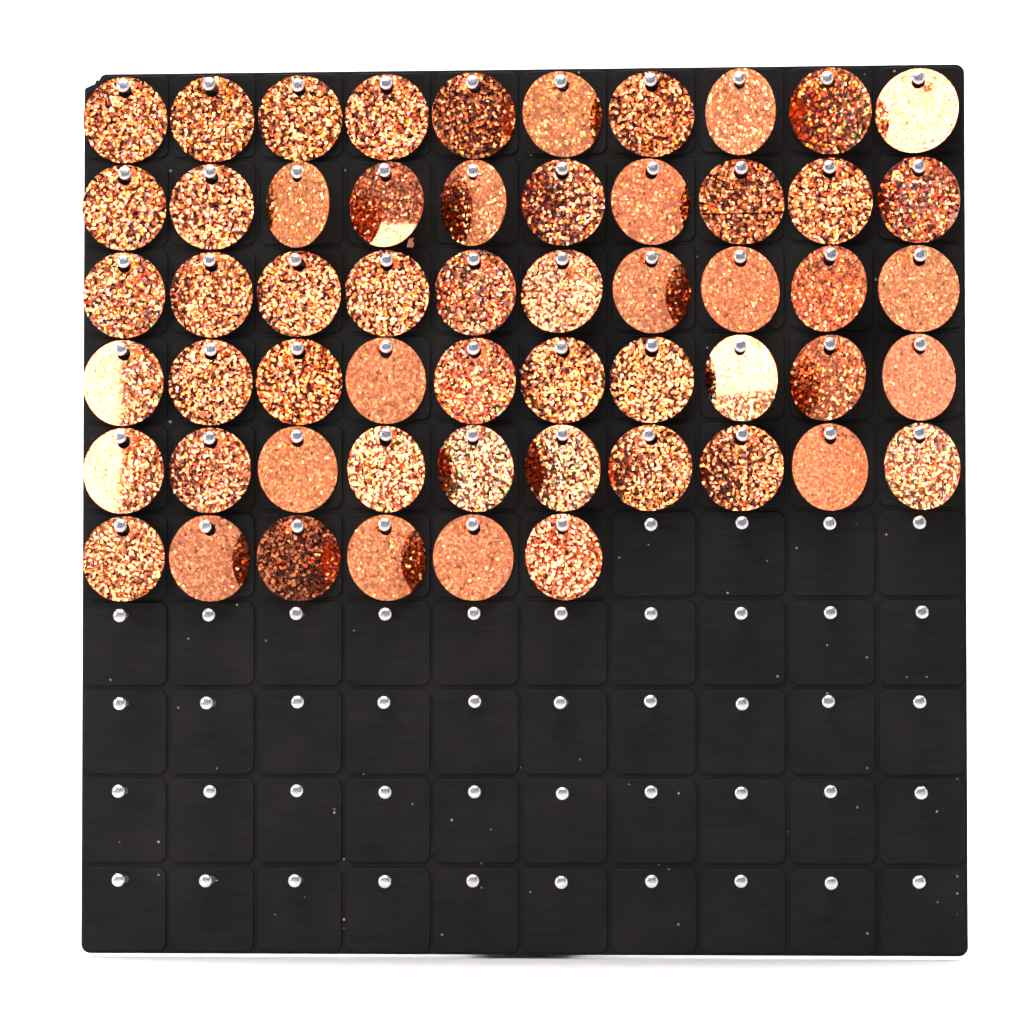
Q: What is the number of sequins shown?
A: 56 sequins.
